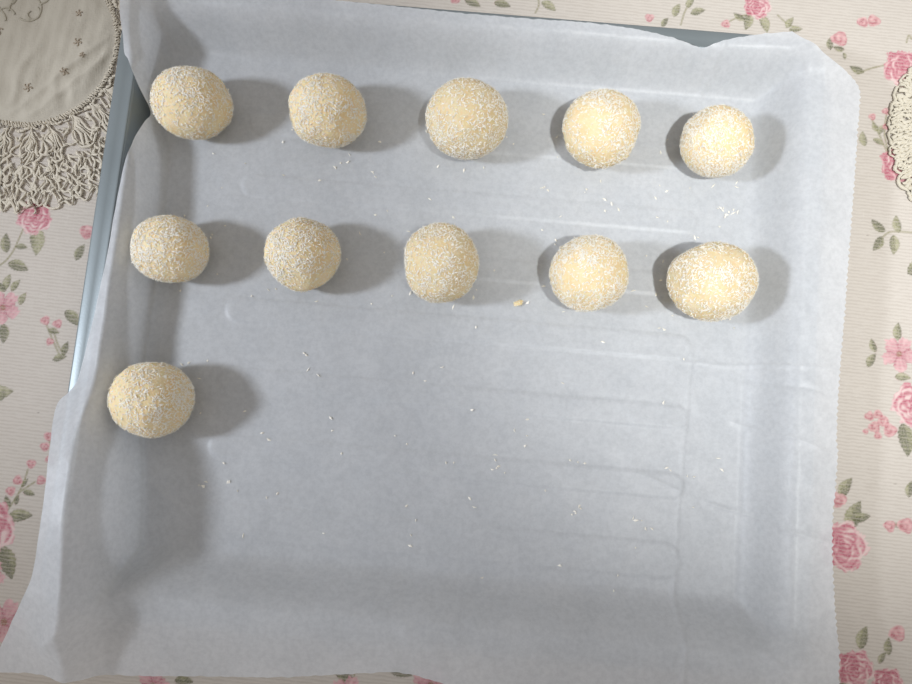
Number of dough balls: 11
